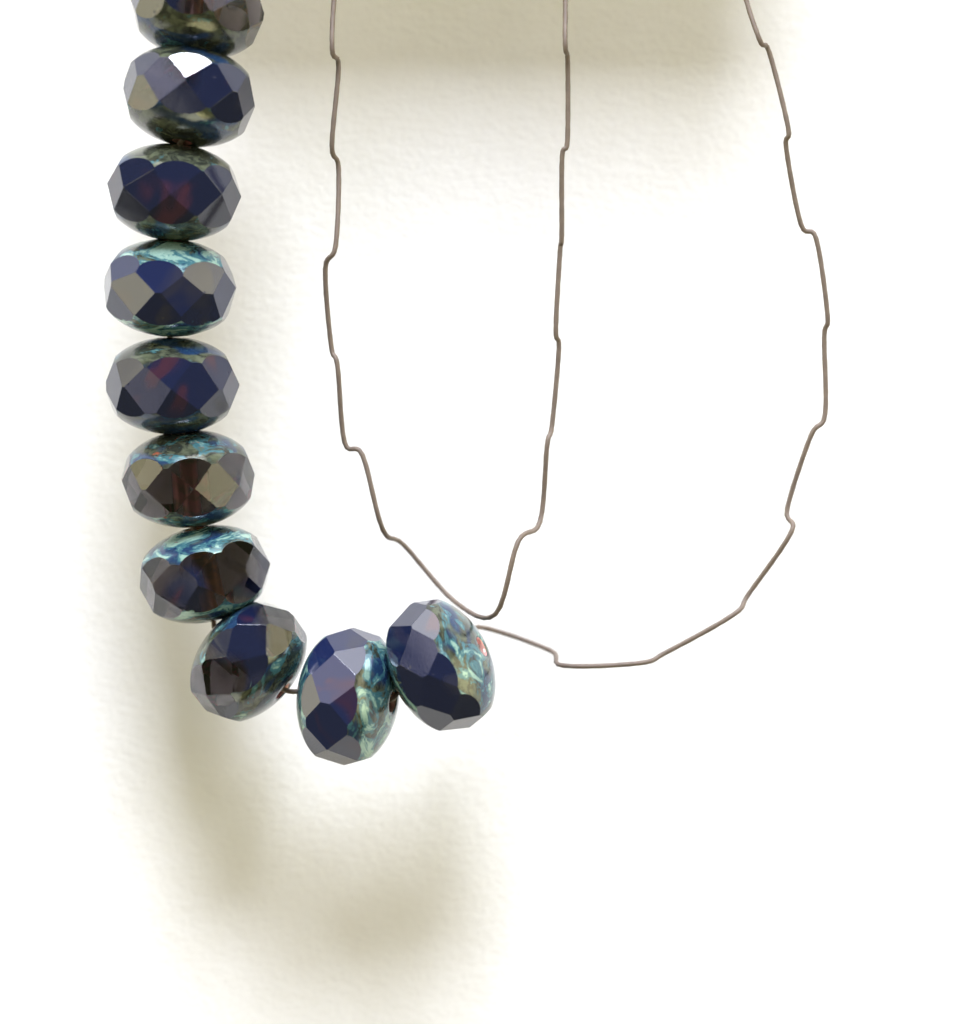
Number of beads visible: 10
